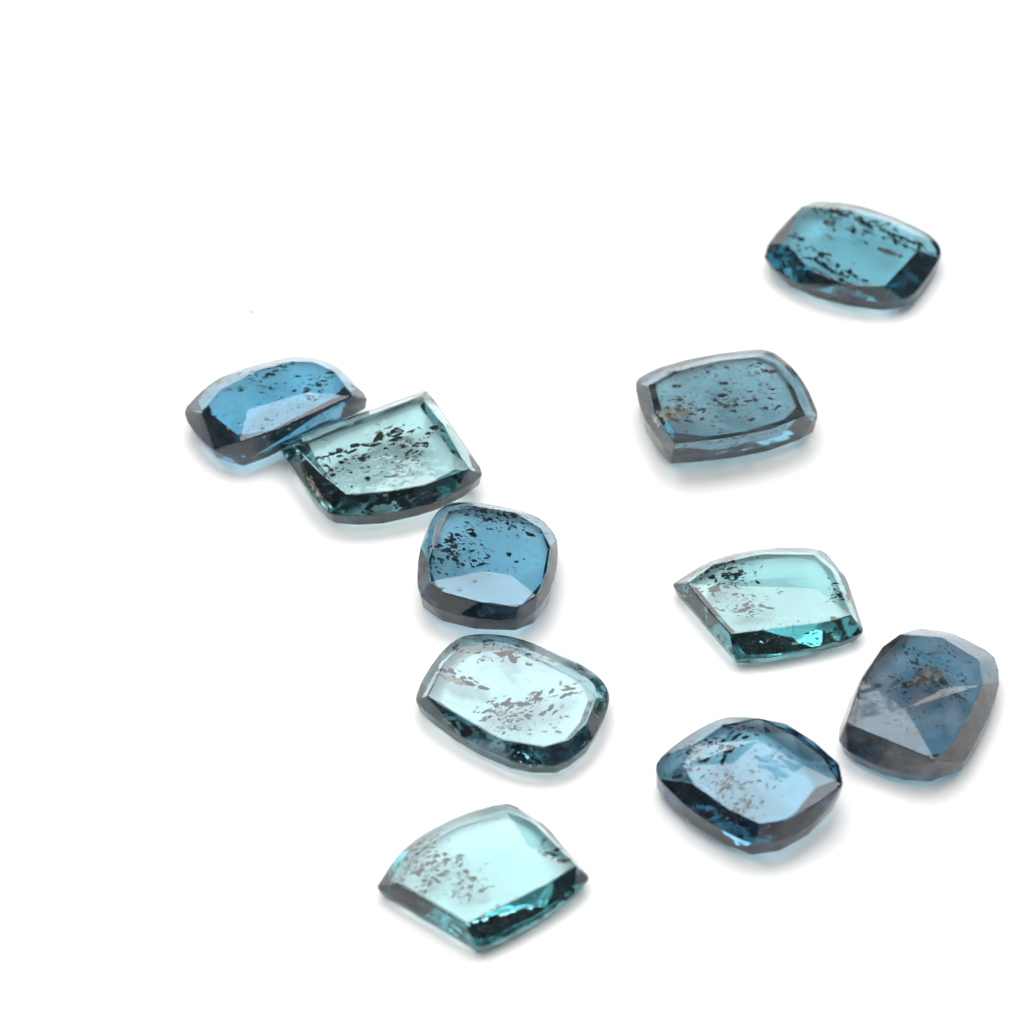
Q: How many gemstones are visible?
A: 10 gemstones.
